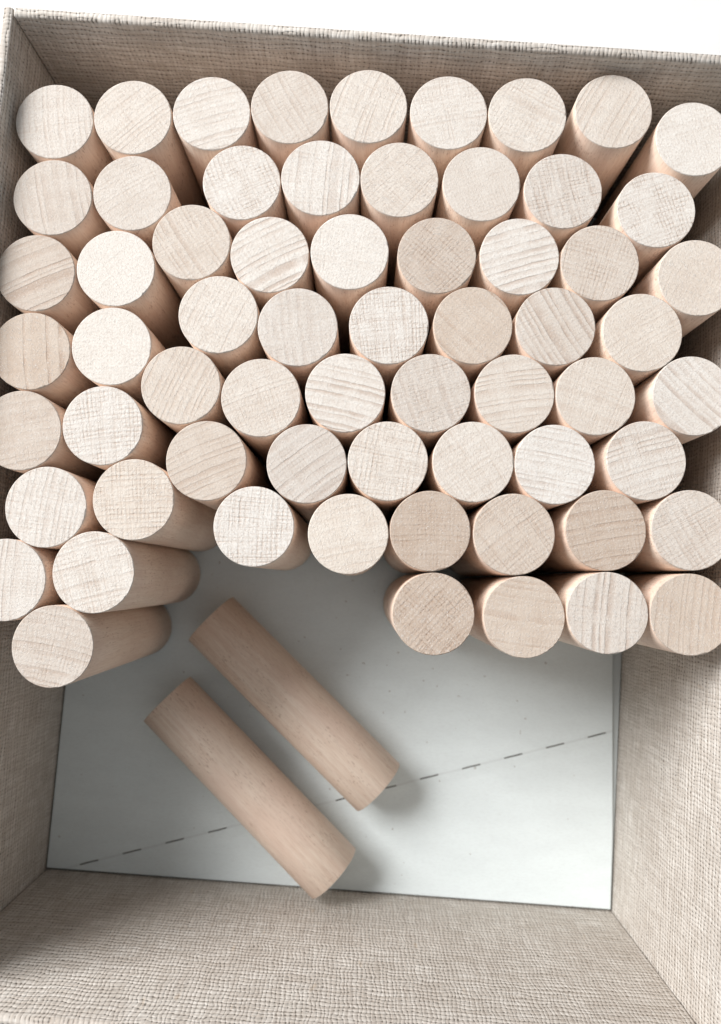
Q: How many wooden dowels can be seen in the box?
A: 66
